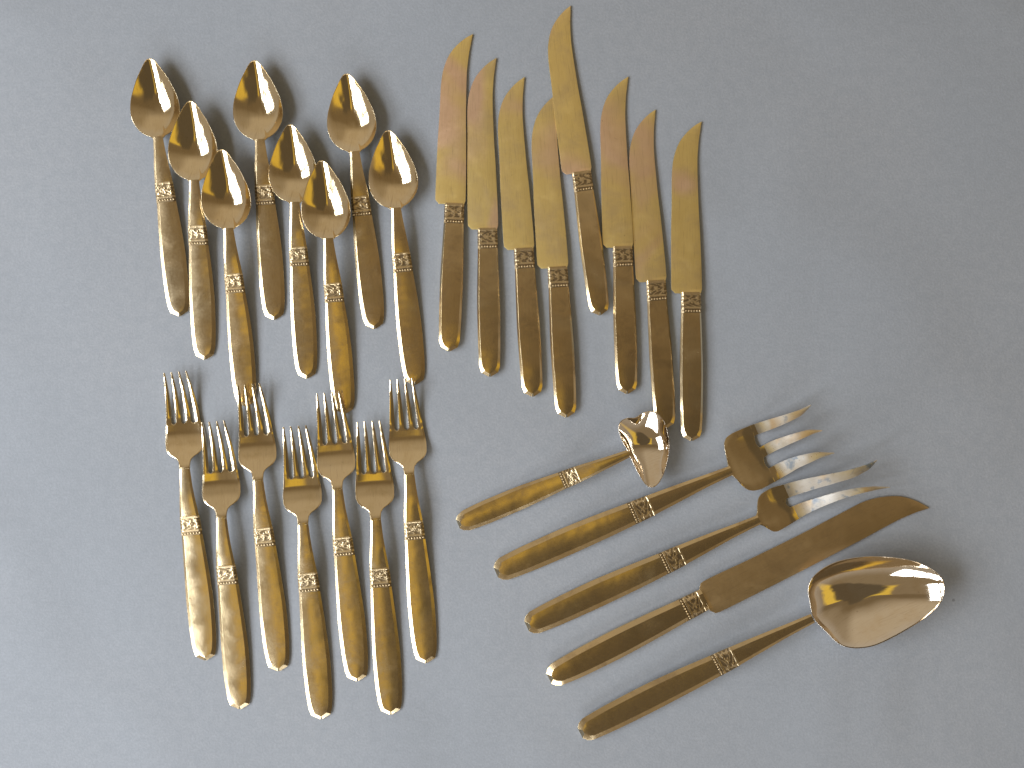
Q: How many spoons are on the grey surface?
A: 10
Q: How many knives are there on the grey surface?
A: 9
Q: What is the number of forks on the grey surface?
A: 9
